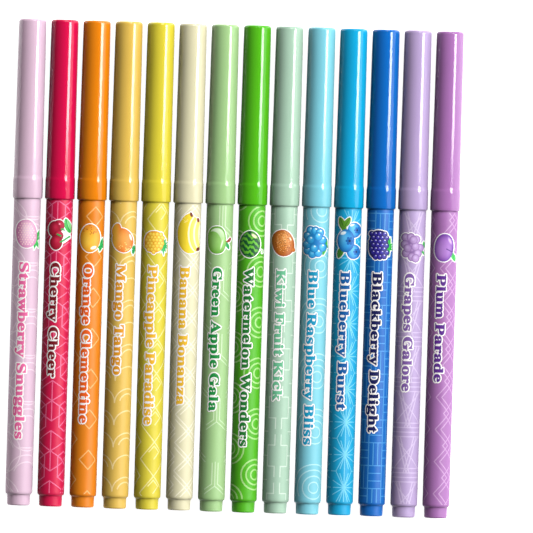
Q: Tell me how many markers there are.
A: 14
